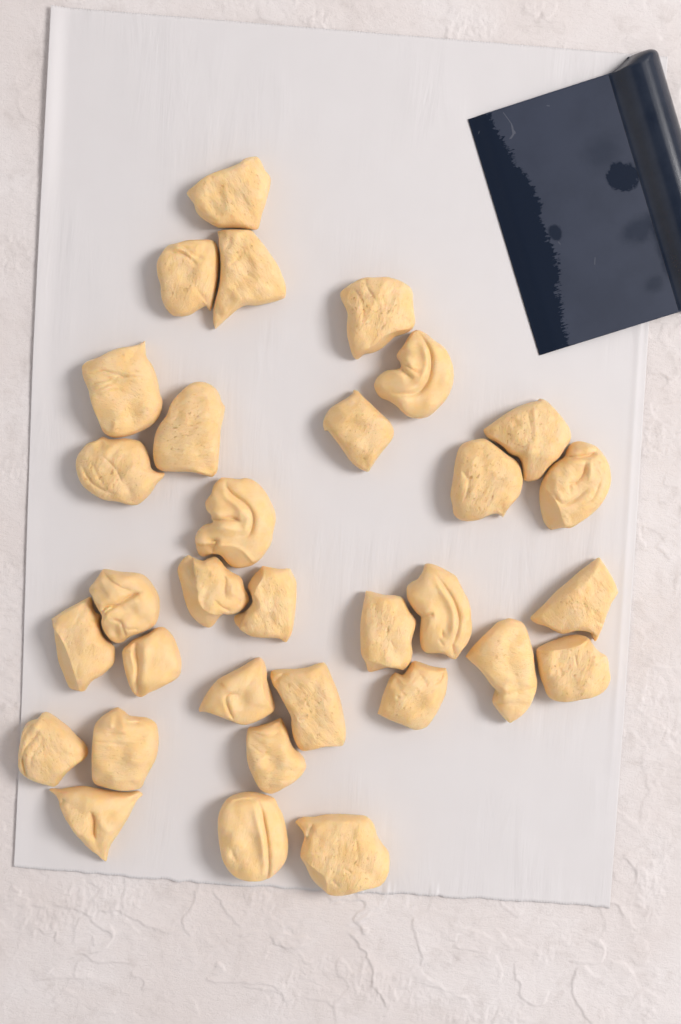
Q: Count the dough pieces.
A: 32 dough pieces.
